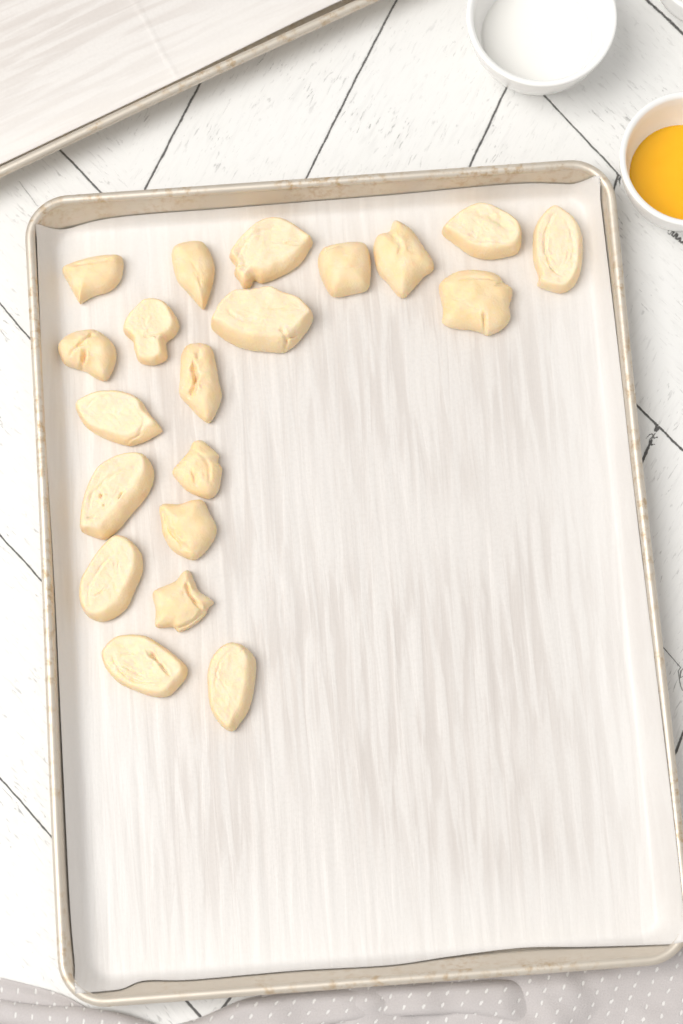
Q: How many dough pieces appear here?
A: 20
